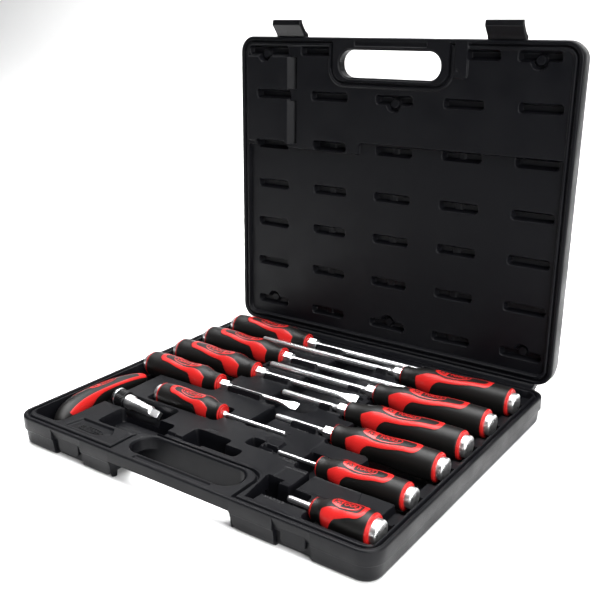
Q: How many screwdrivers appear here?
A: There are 11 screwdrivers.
